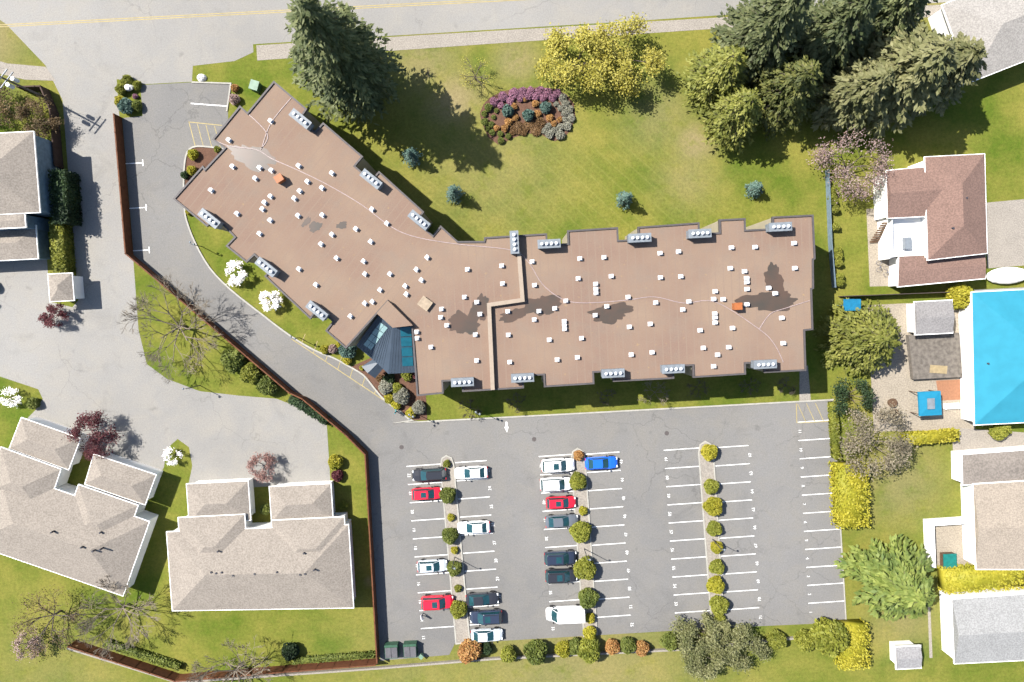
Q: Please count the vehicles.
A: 17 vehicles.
